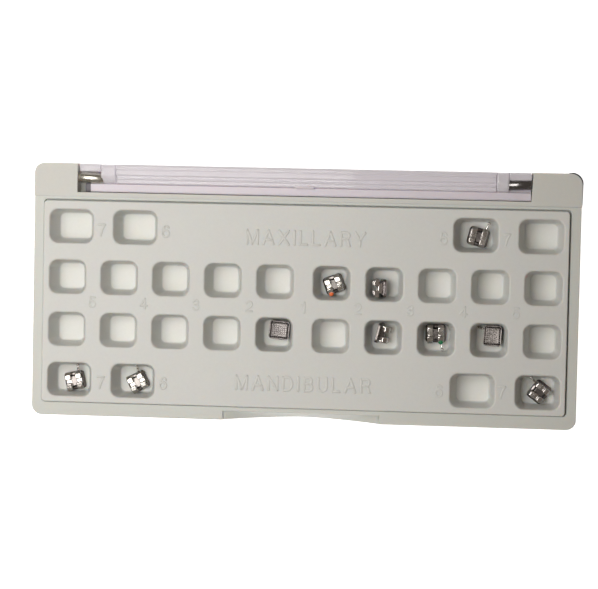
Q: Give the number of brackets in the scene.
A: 10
